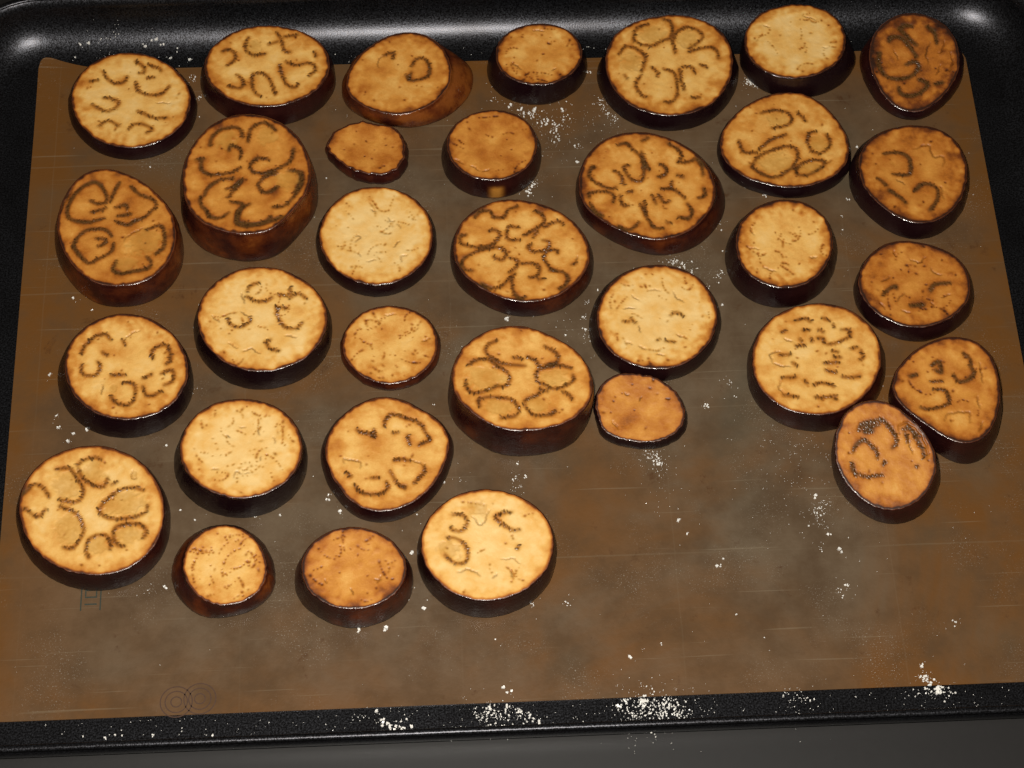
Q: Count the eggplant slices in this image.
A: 33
